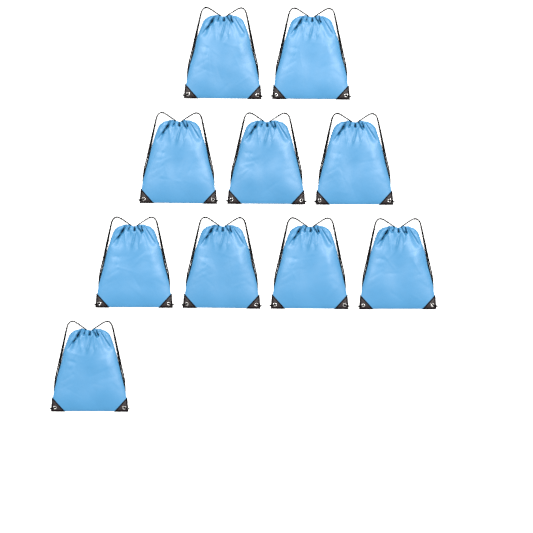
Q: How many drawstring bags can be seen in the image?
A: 10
